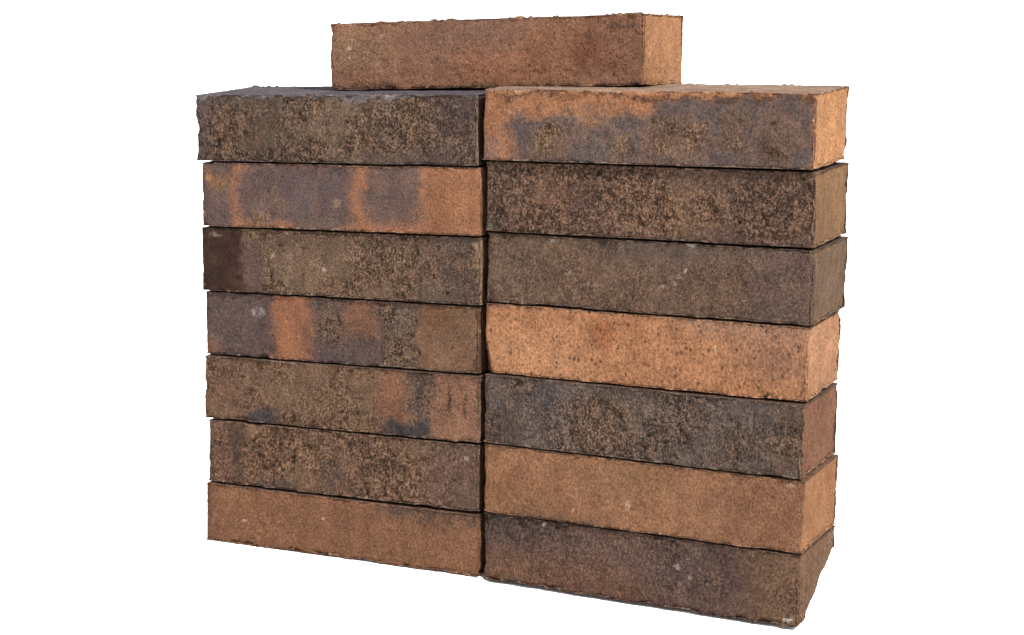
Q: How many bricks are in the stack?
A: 15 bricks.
